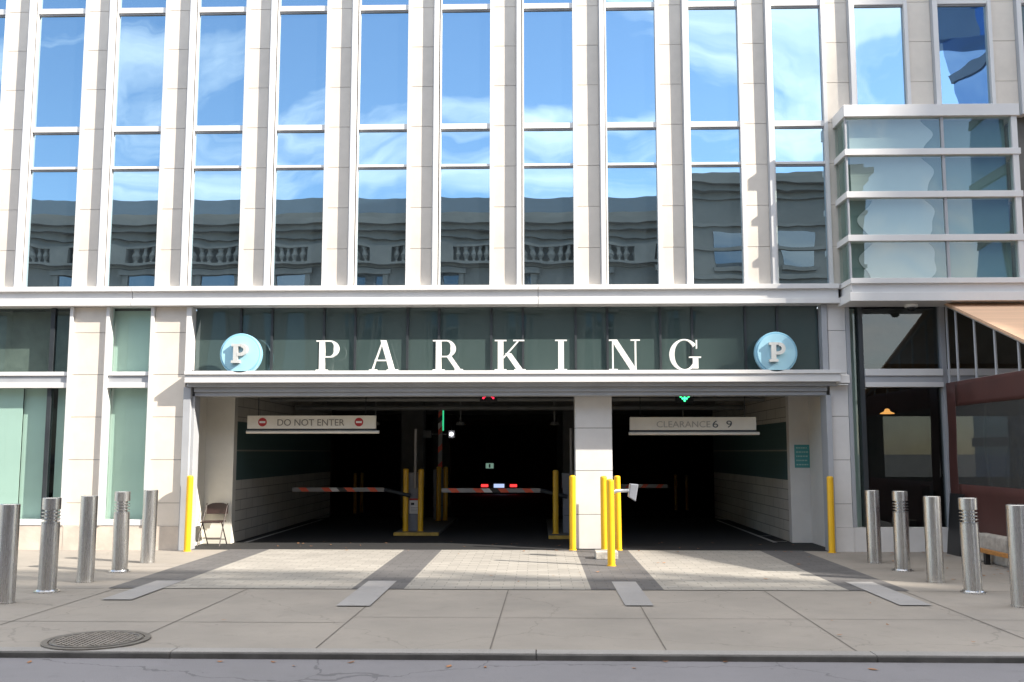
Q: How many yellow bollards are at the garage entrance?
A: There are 15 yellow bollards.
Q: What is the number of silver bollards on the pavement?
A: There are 10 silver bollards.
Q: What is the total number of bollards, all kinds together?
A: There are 25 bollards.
